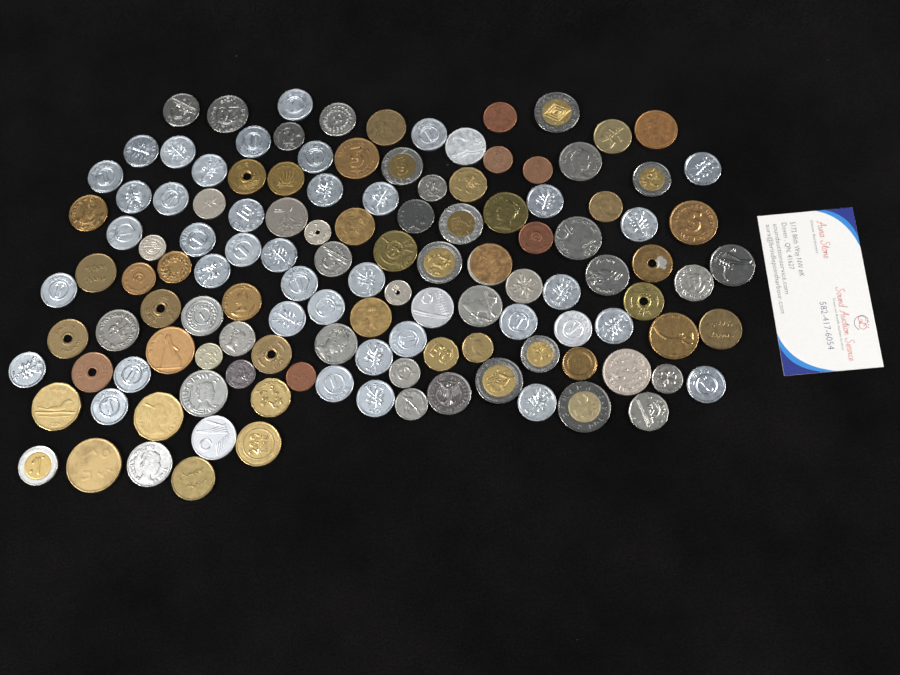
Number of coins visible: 126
